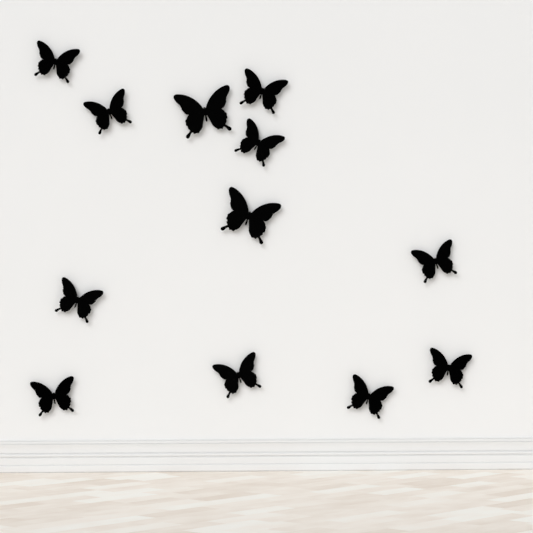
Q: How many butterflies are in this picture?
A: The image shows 12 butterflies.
